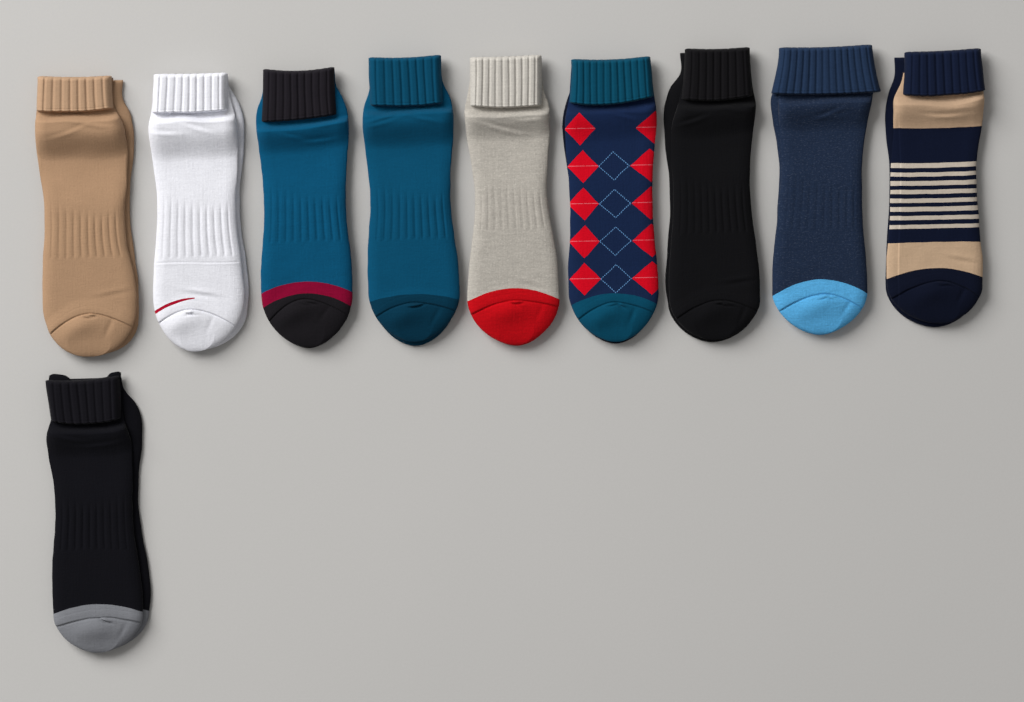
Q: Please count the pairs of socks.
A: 10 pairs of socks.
